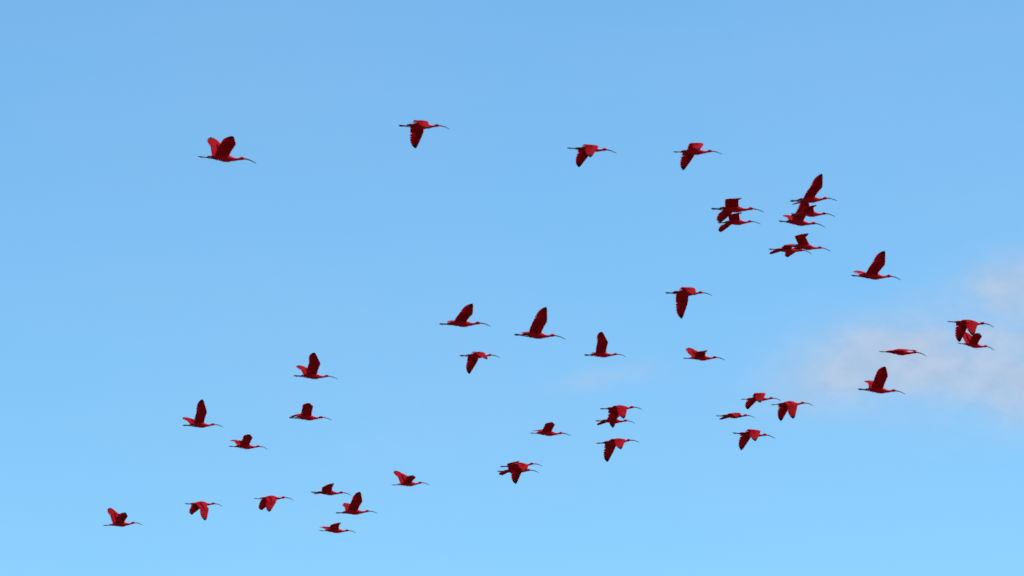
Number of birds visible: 43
